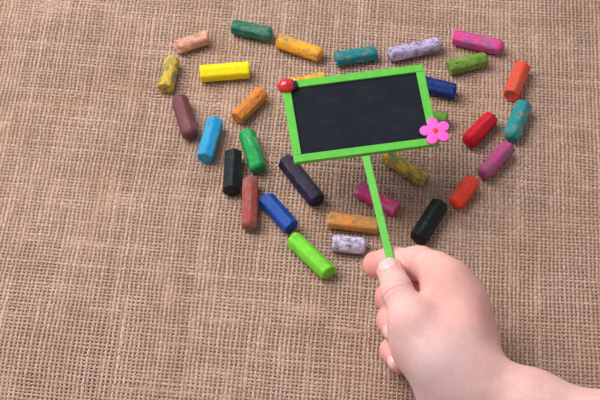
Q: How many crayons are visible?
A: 31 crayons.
